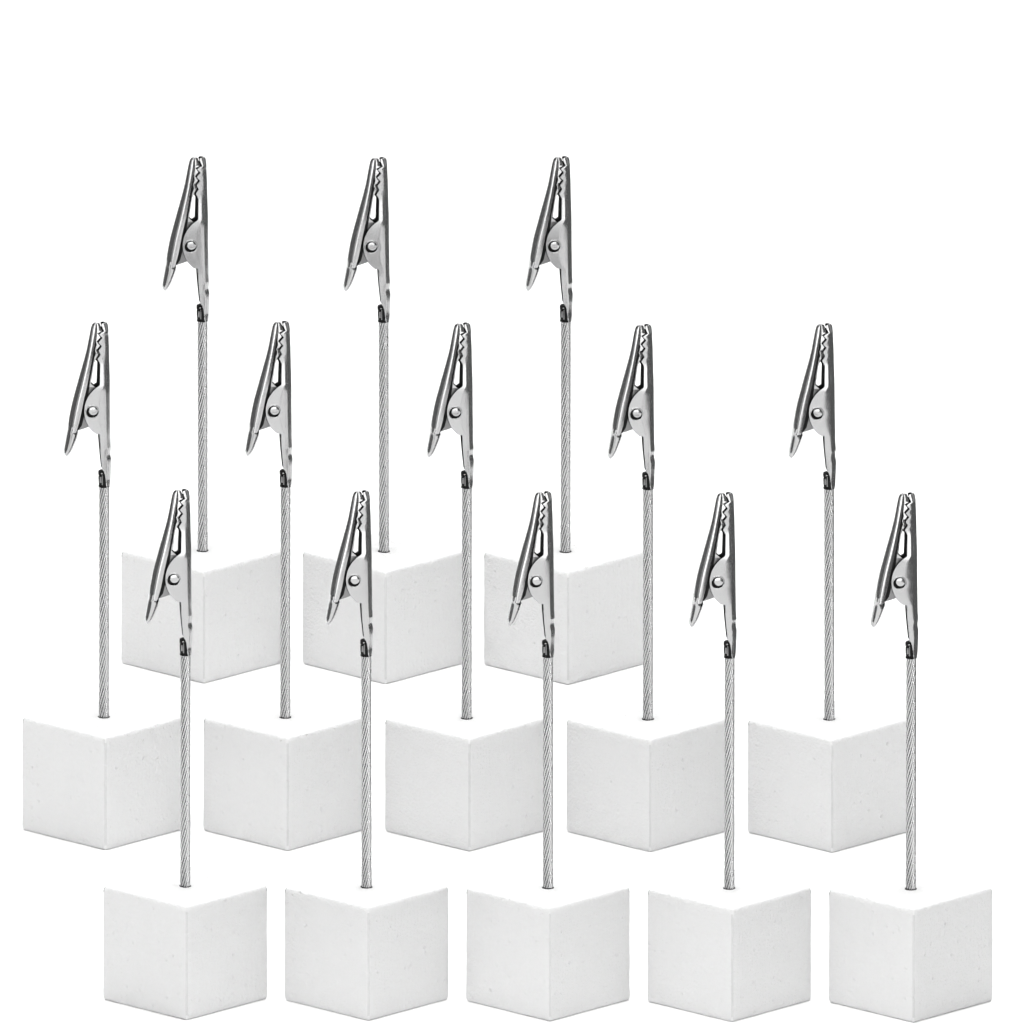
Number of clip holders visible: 13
